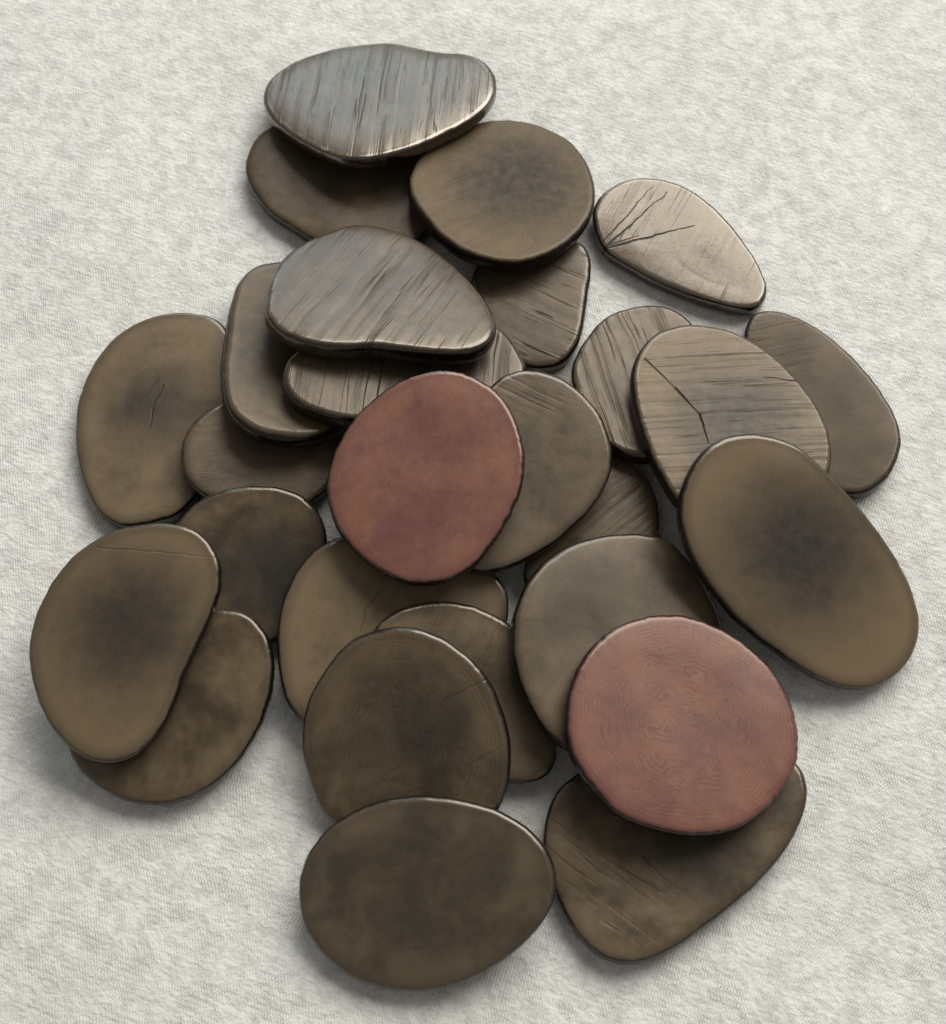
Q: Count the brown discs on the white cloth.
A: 25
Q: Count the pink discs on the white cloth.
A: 2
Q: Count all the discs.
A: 27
